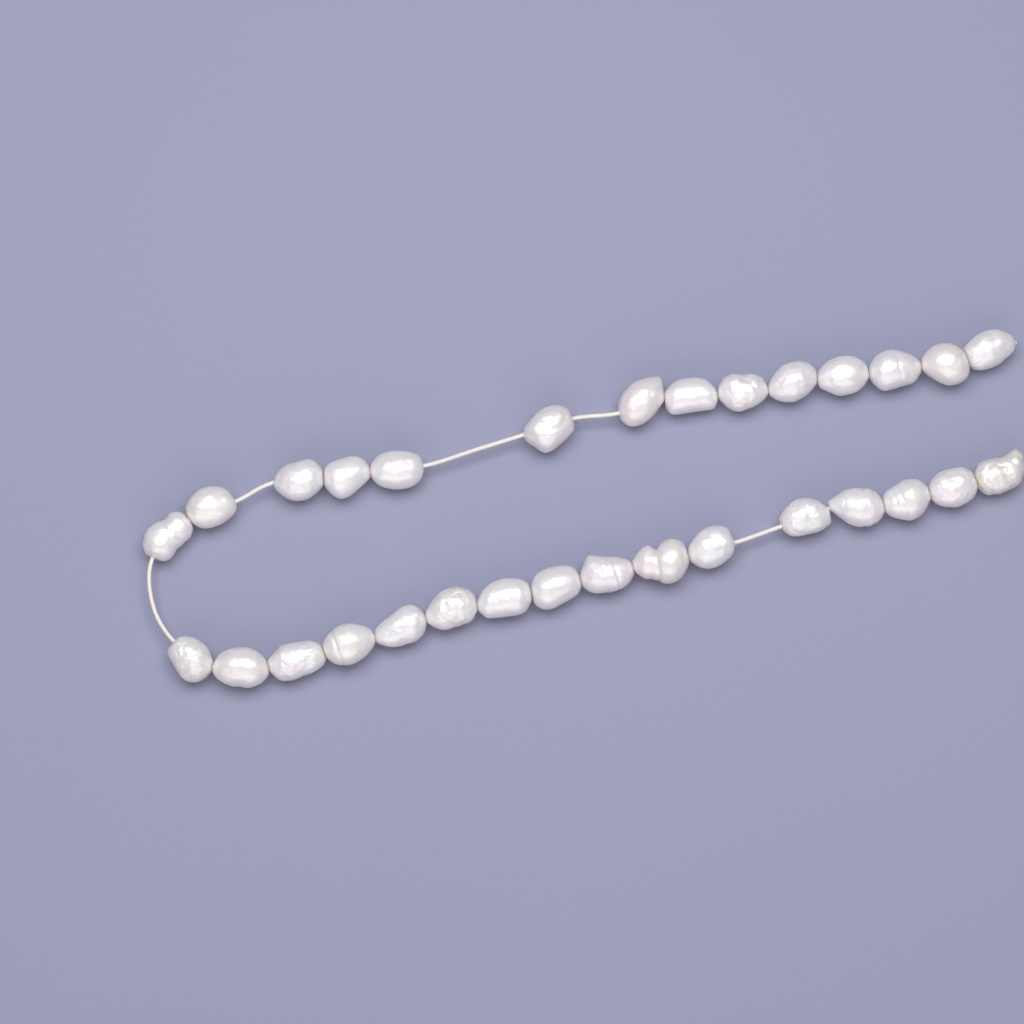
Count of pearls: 30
